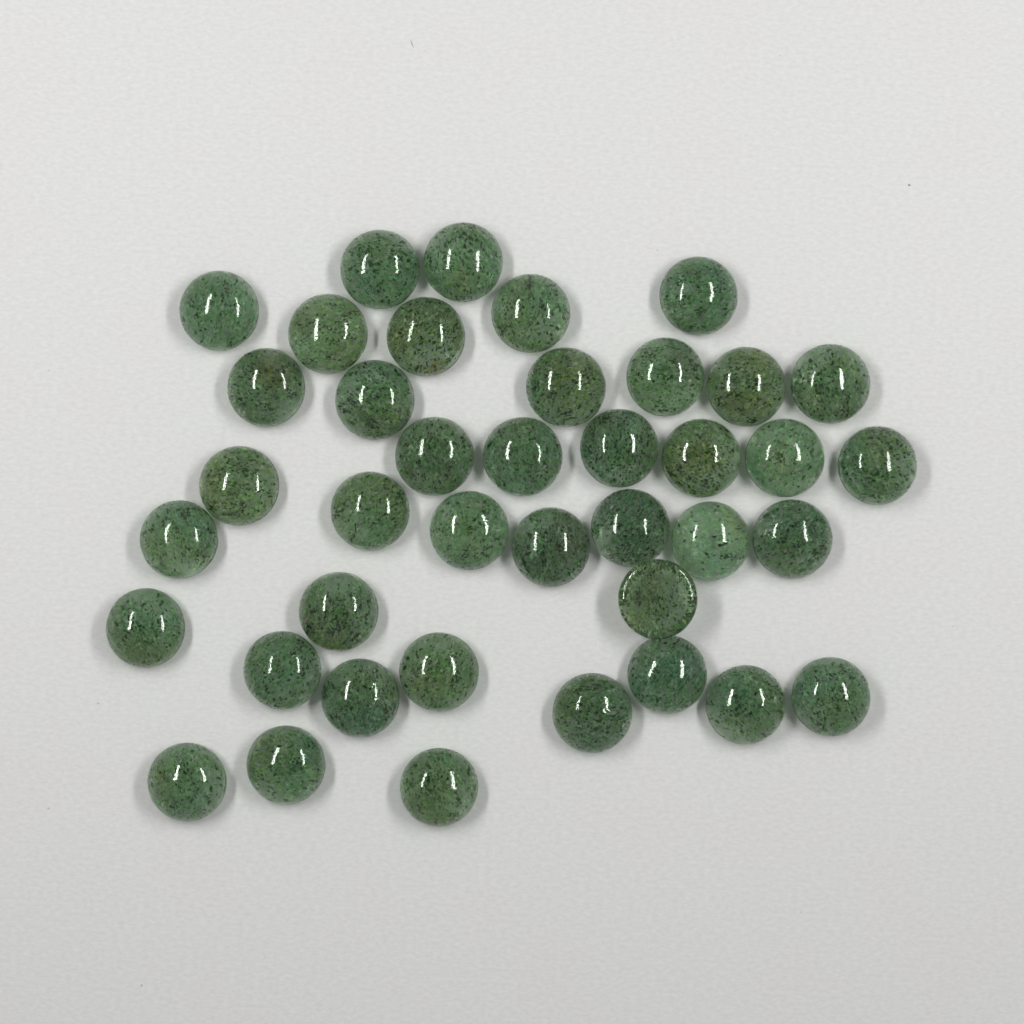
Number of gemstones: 40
